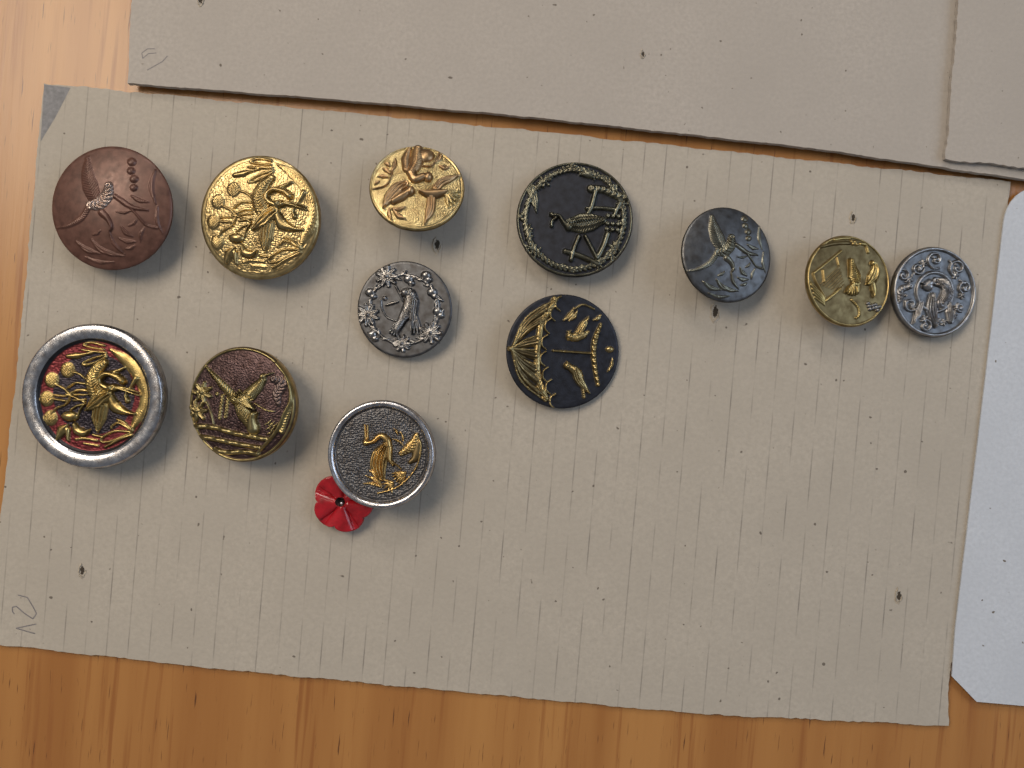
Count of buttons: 13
